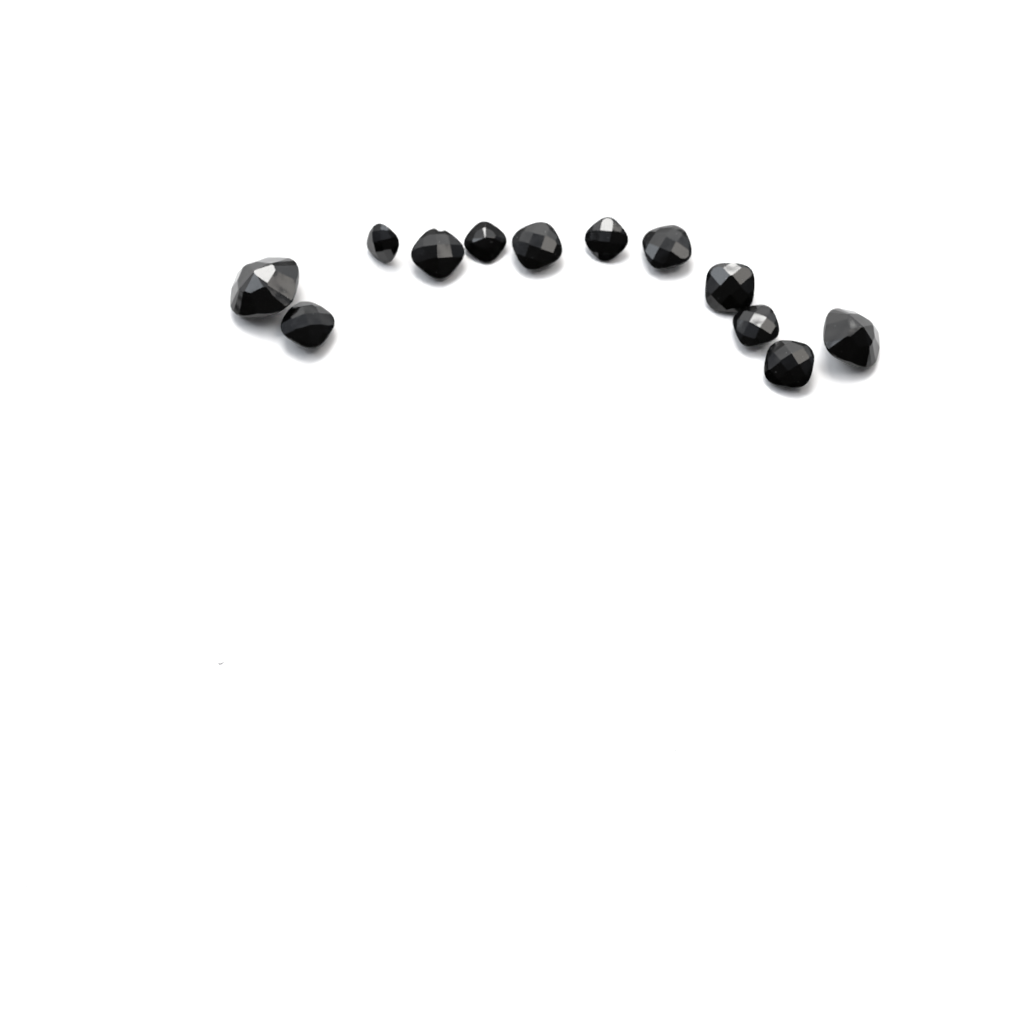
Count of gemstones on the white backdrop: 12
